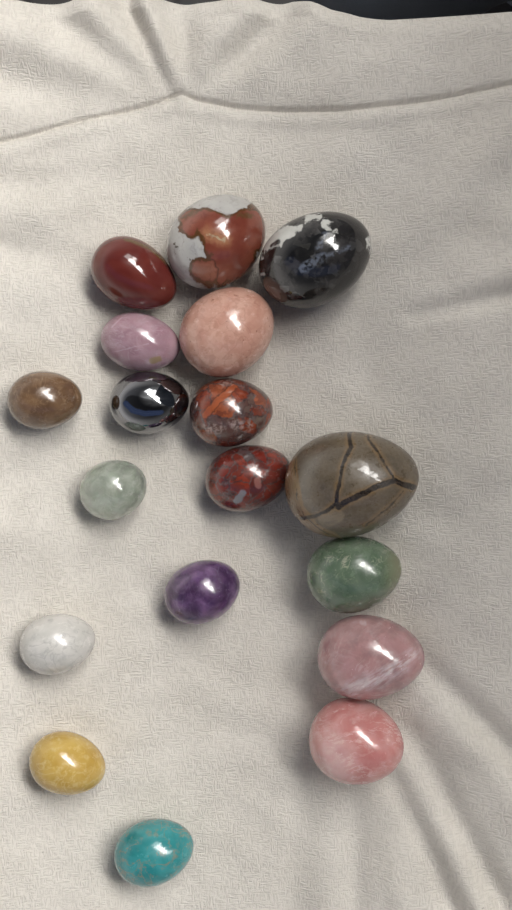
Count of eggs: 18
